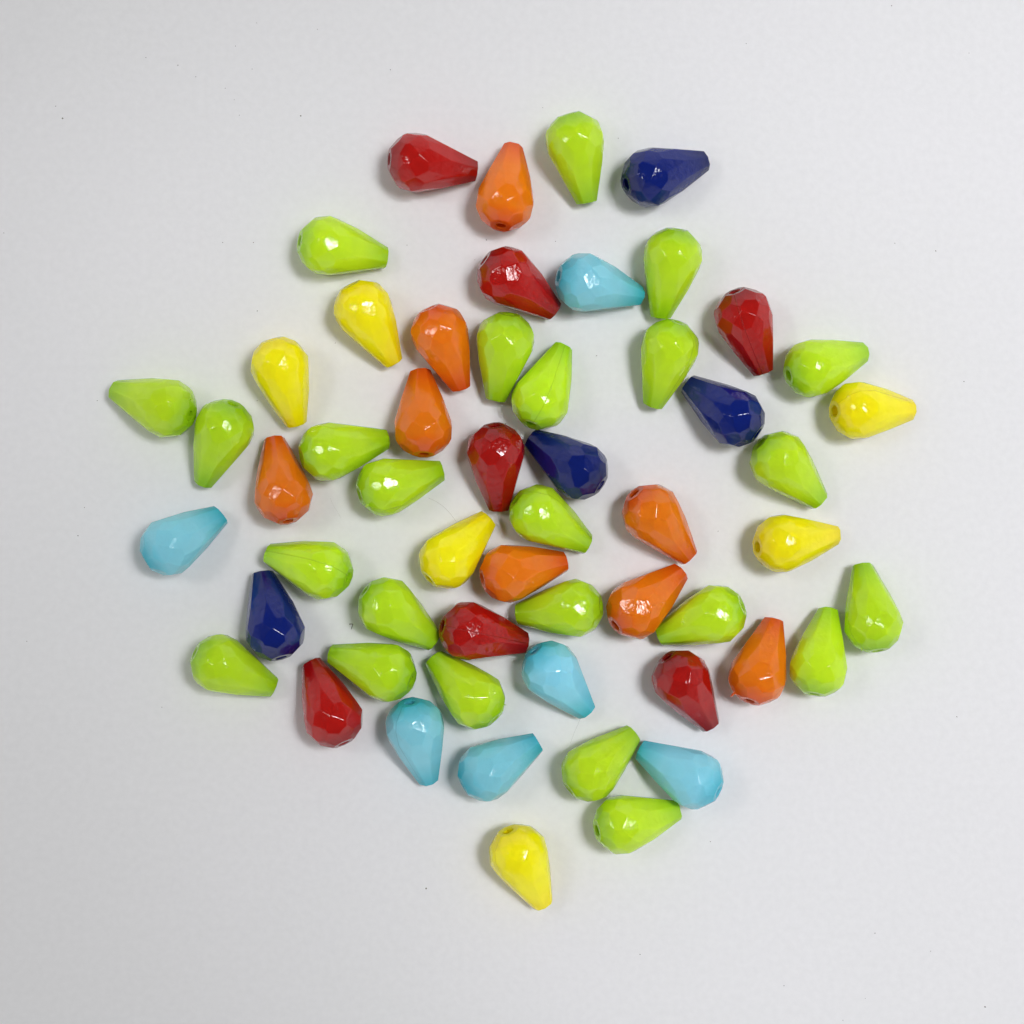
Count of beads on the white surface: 55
